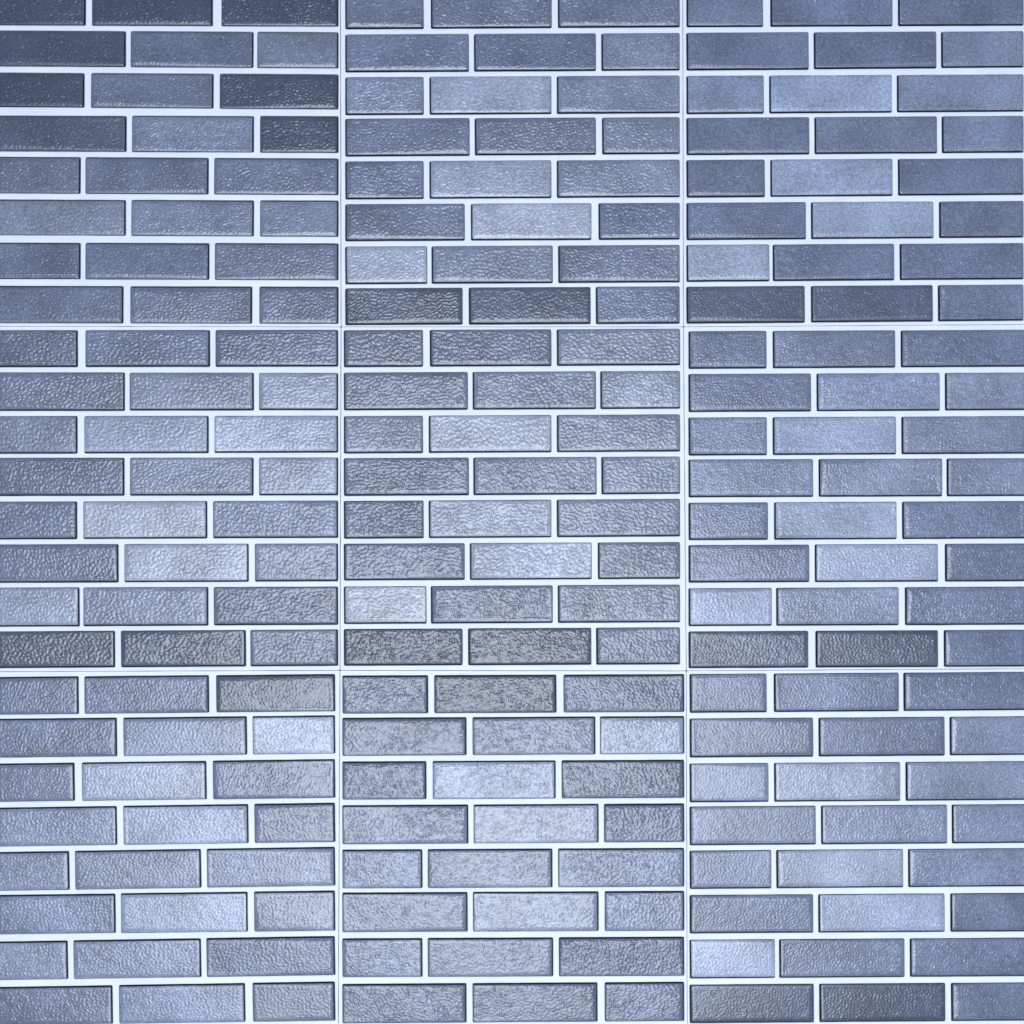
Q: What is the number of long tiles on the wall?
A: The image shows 144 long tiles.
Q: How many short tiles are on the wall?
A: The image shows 72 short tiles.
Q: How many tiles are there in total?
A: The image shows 216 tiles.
